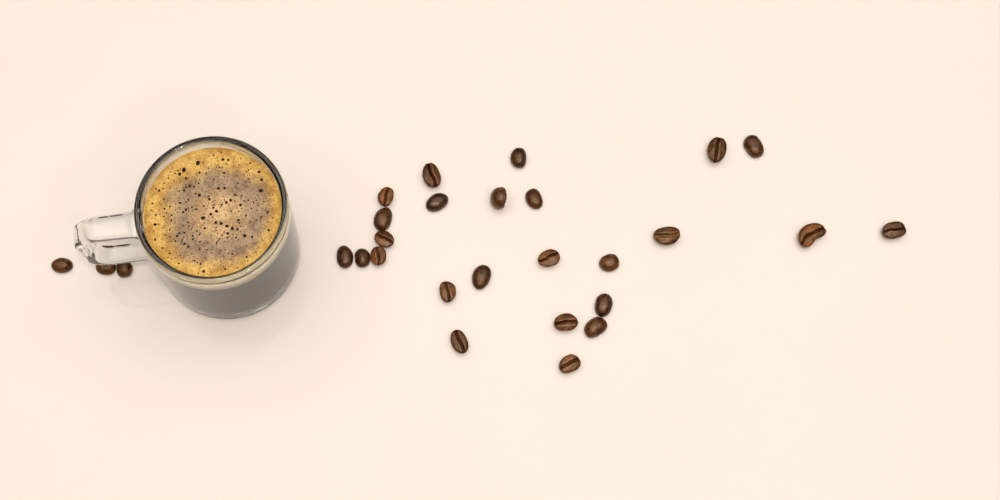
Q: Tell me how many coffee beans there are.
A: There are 28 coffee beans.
